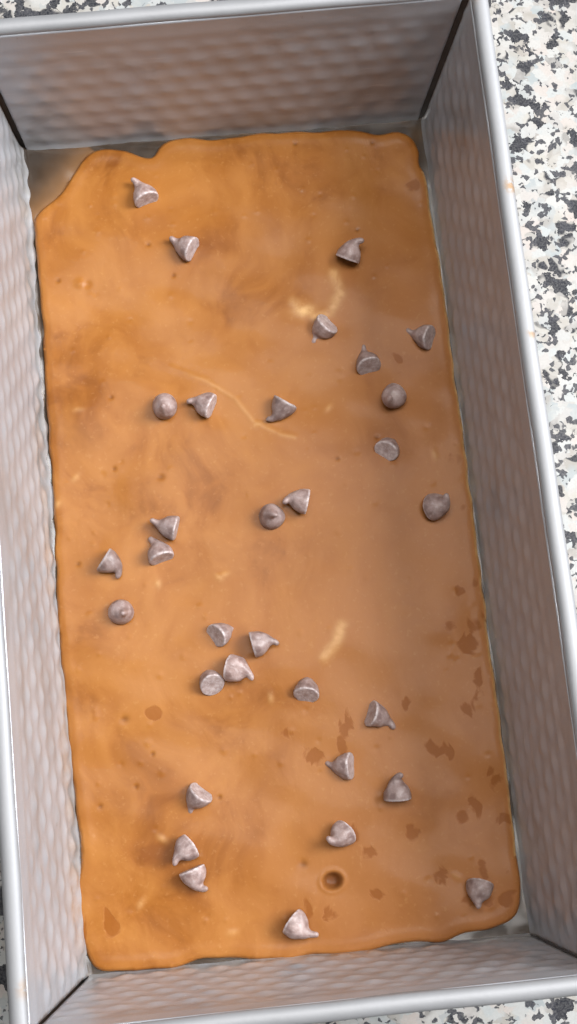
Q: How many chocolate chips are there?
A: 32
